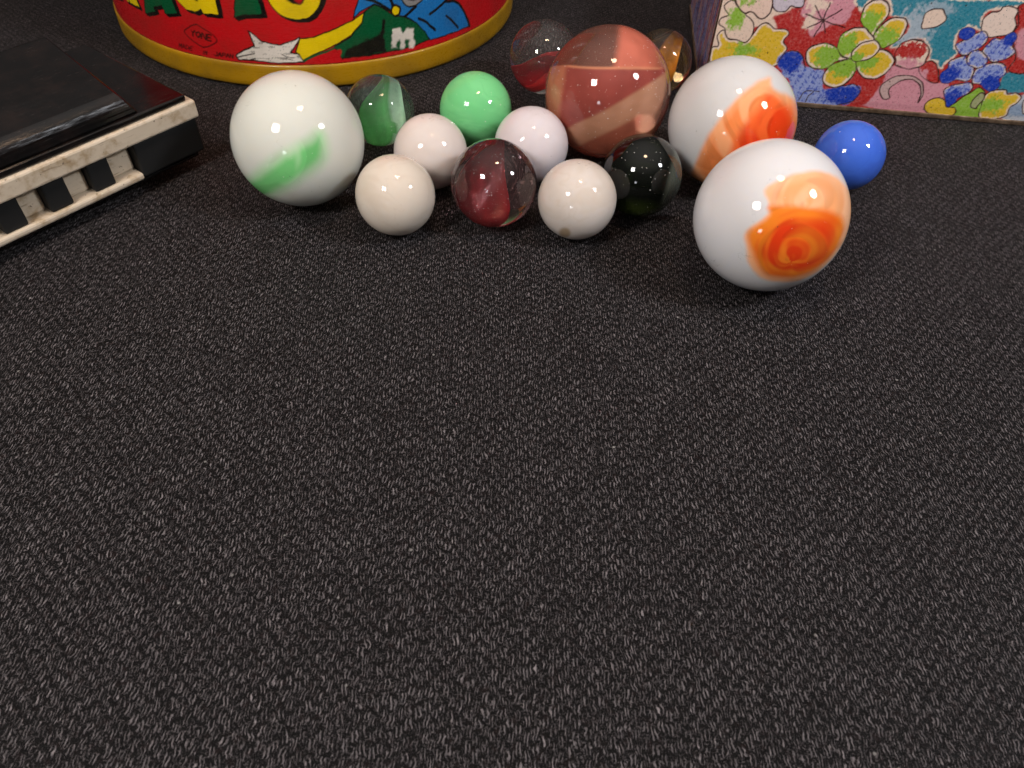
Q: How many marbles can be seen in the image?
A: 15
